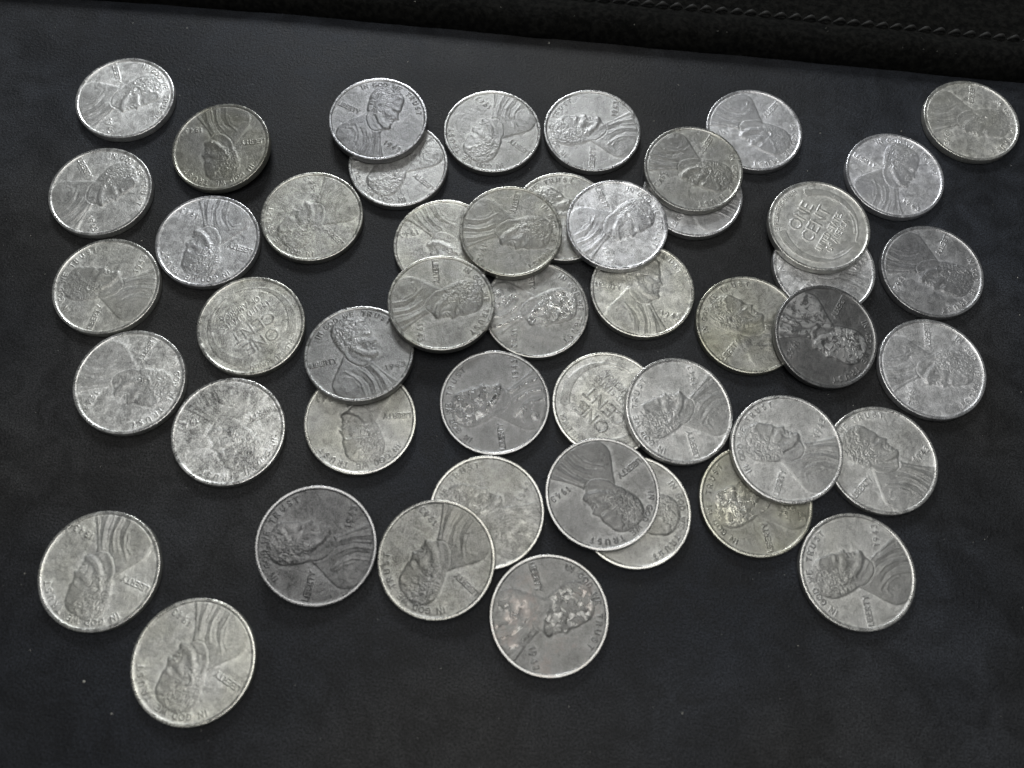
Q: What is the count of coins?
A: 48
